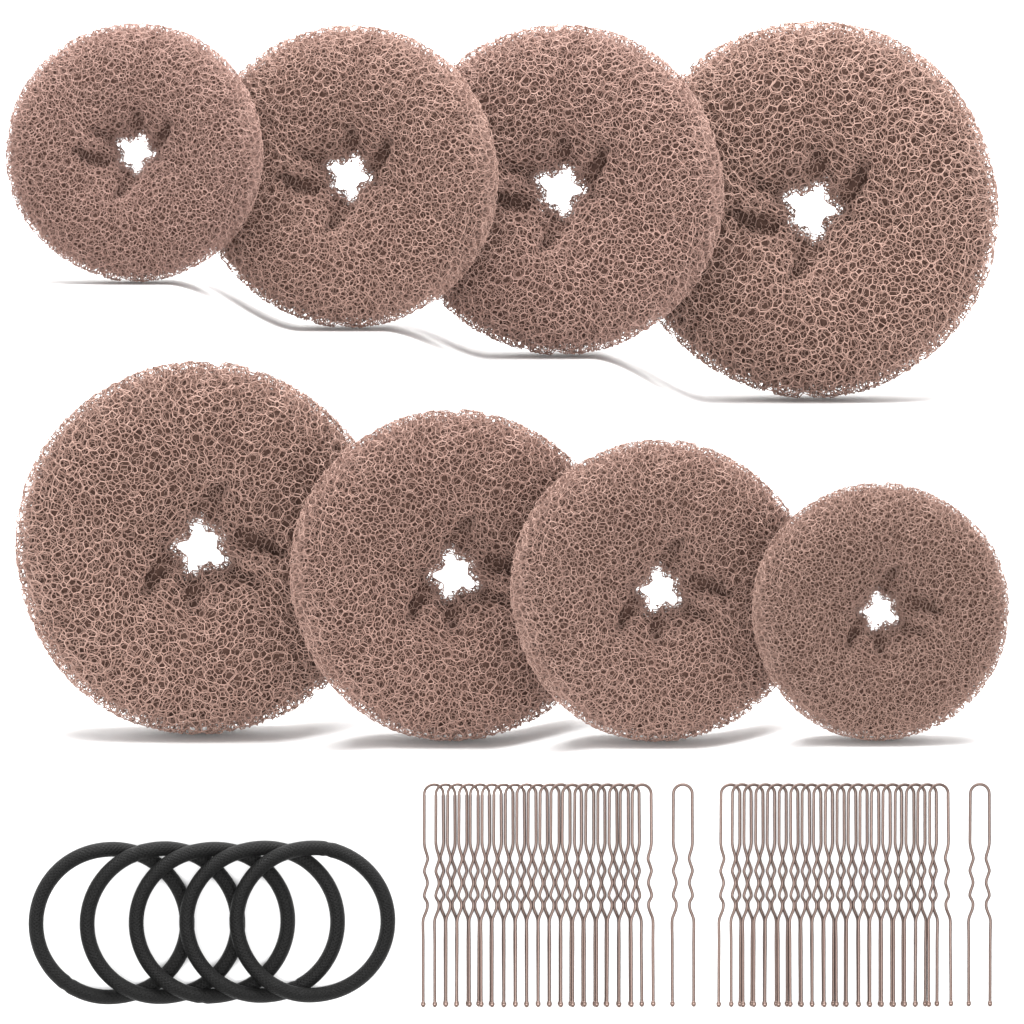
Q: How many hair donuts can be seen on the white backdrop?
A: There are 8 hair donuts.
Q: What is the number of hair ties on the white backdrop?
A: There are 5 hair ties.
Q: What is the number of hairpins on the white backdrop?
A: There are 40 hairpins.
